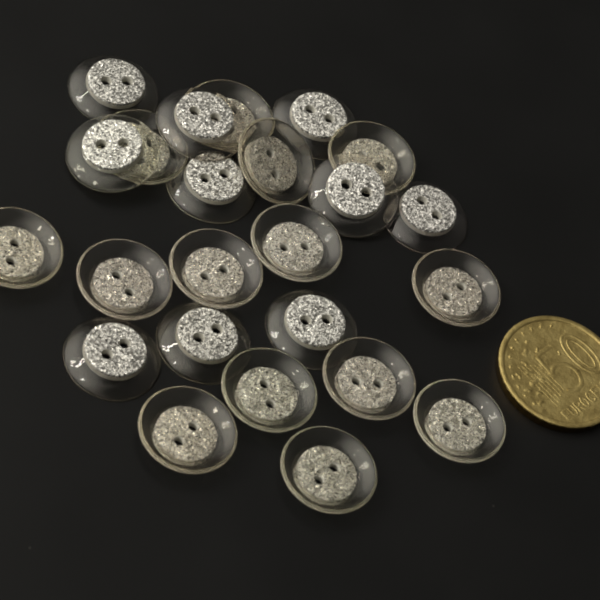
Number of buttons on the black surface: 24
